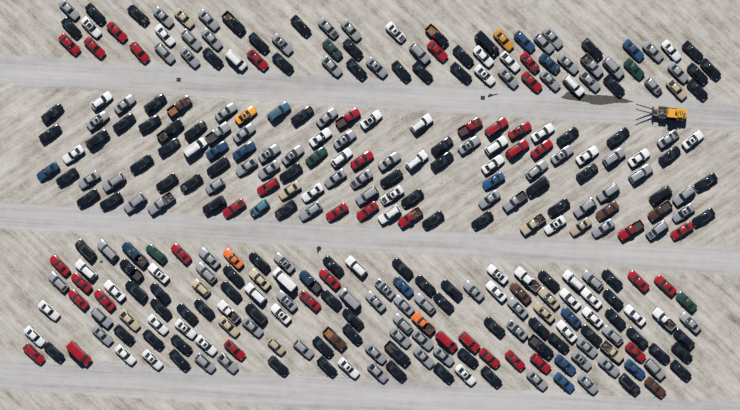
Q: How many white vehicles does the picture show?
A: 54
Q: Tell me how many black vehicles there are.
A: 104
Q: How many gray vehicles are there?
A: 95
